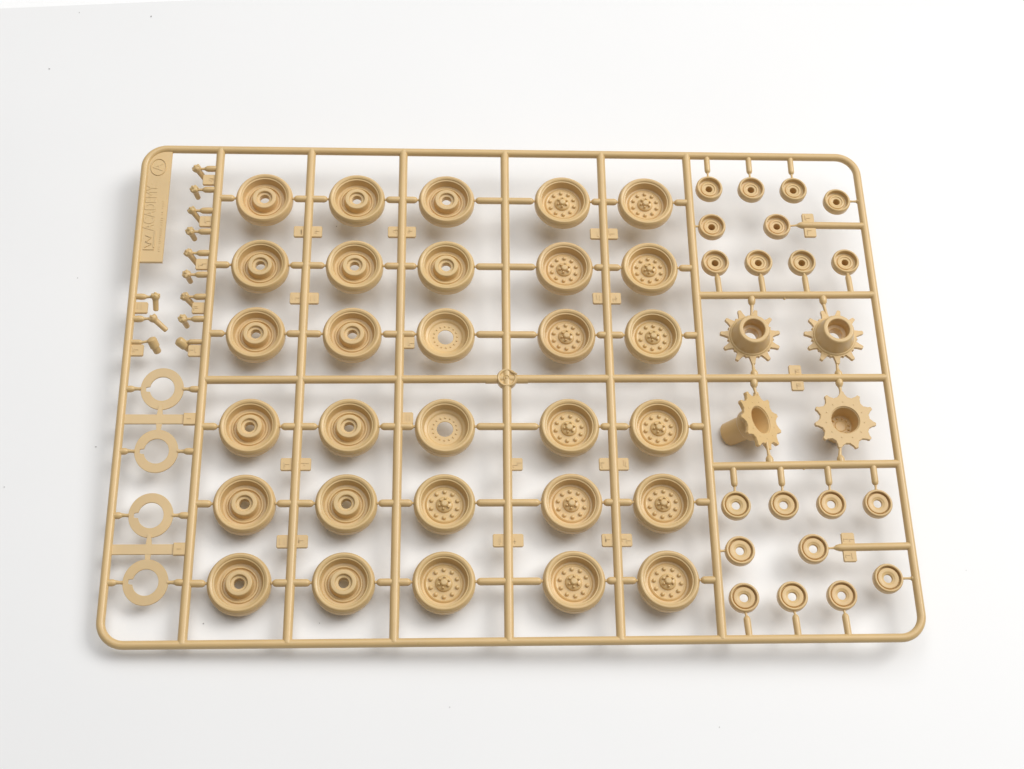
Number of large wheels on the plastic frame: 30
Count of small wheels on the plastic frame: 20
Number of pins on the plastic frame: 12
